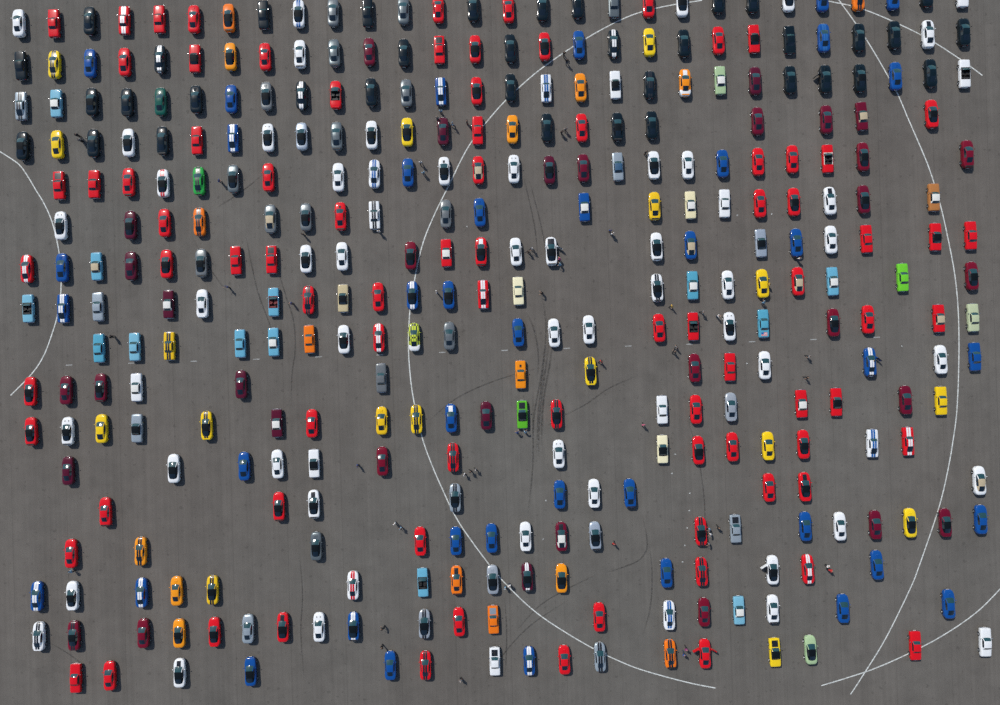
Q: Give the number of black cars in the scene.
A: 36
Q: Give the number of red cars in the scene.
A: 83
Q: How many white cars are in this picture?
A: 62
